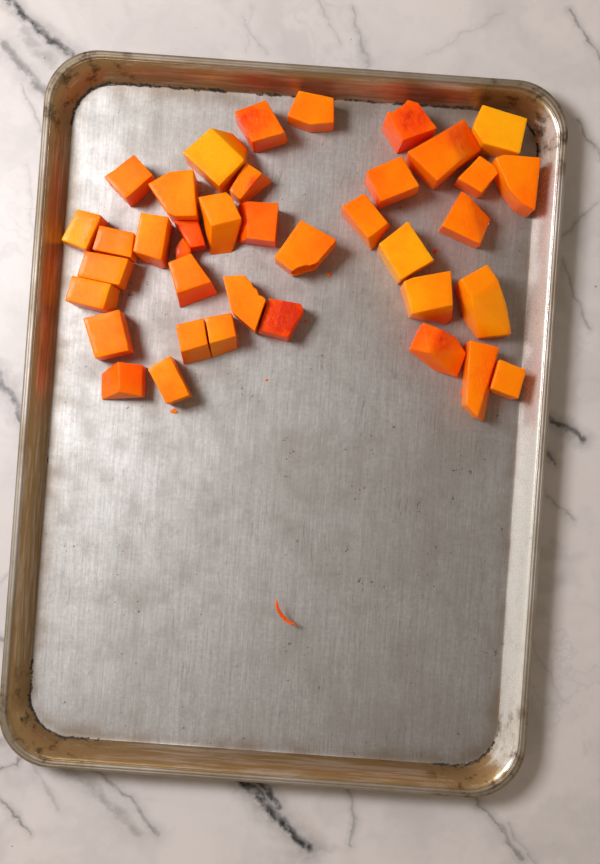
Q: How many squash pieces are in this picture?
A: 38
